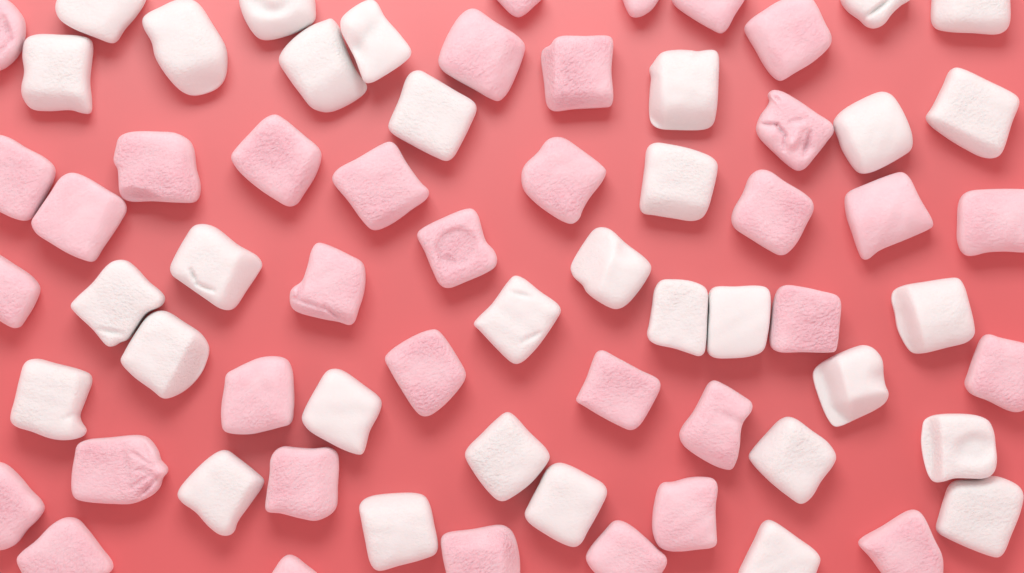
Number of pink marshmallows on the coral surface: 35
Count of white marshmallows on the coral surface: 32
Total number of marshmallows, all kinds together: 67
